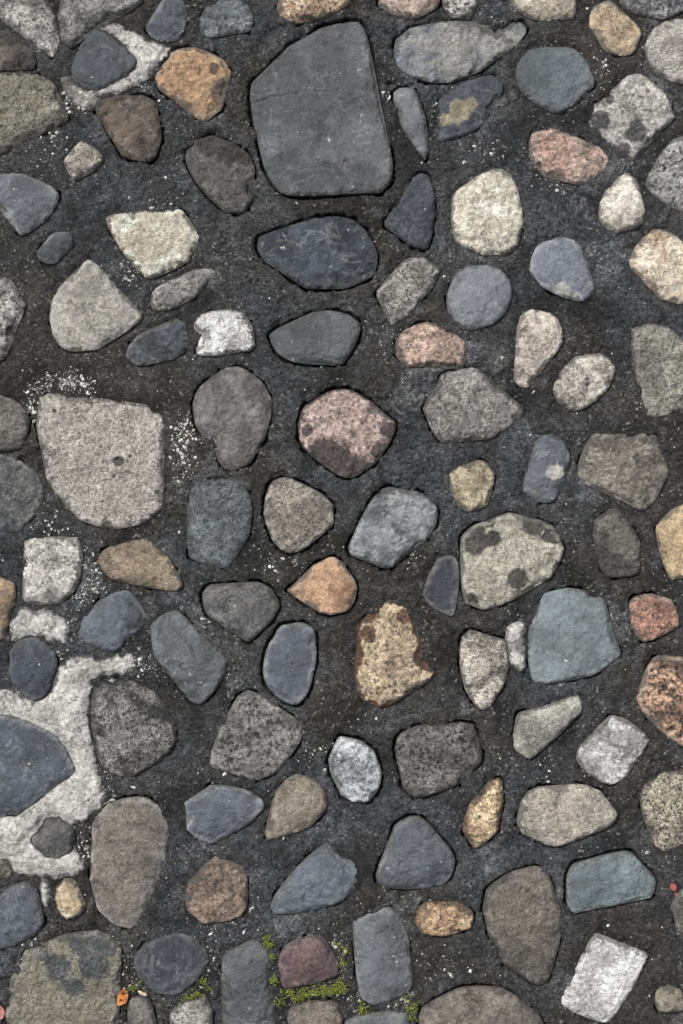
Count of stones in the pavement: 114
